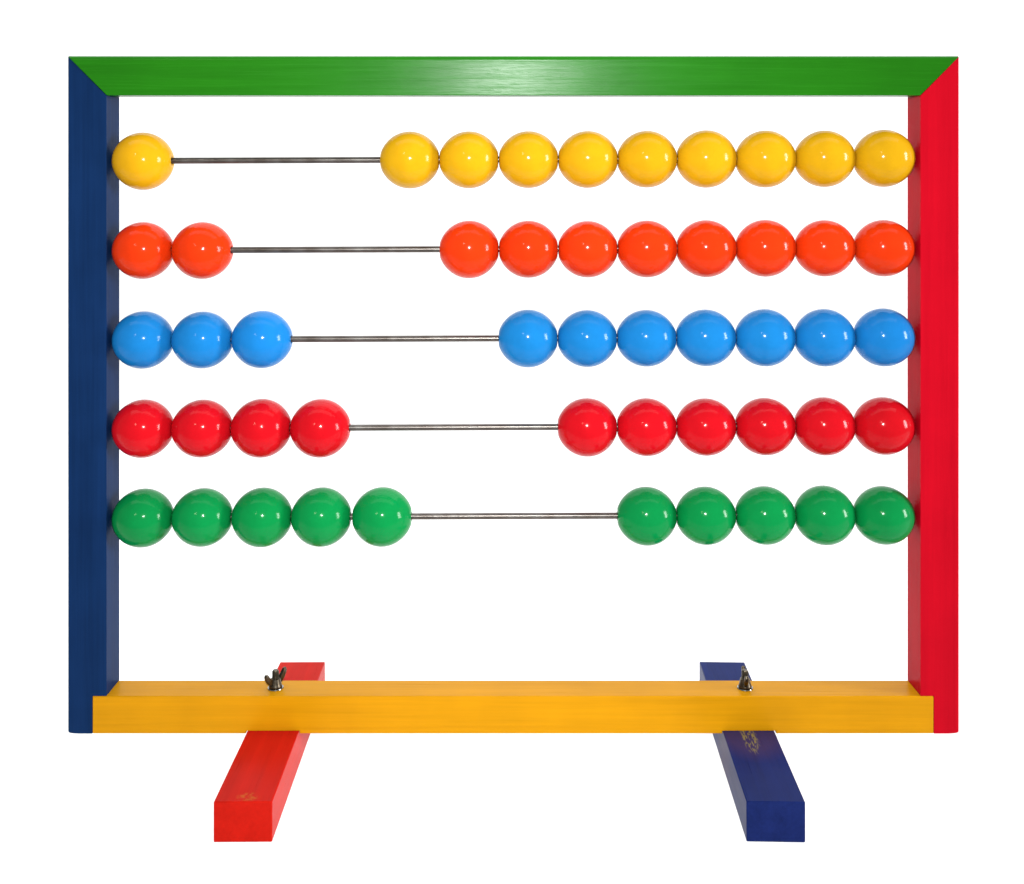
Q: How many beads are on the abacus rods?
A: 50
